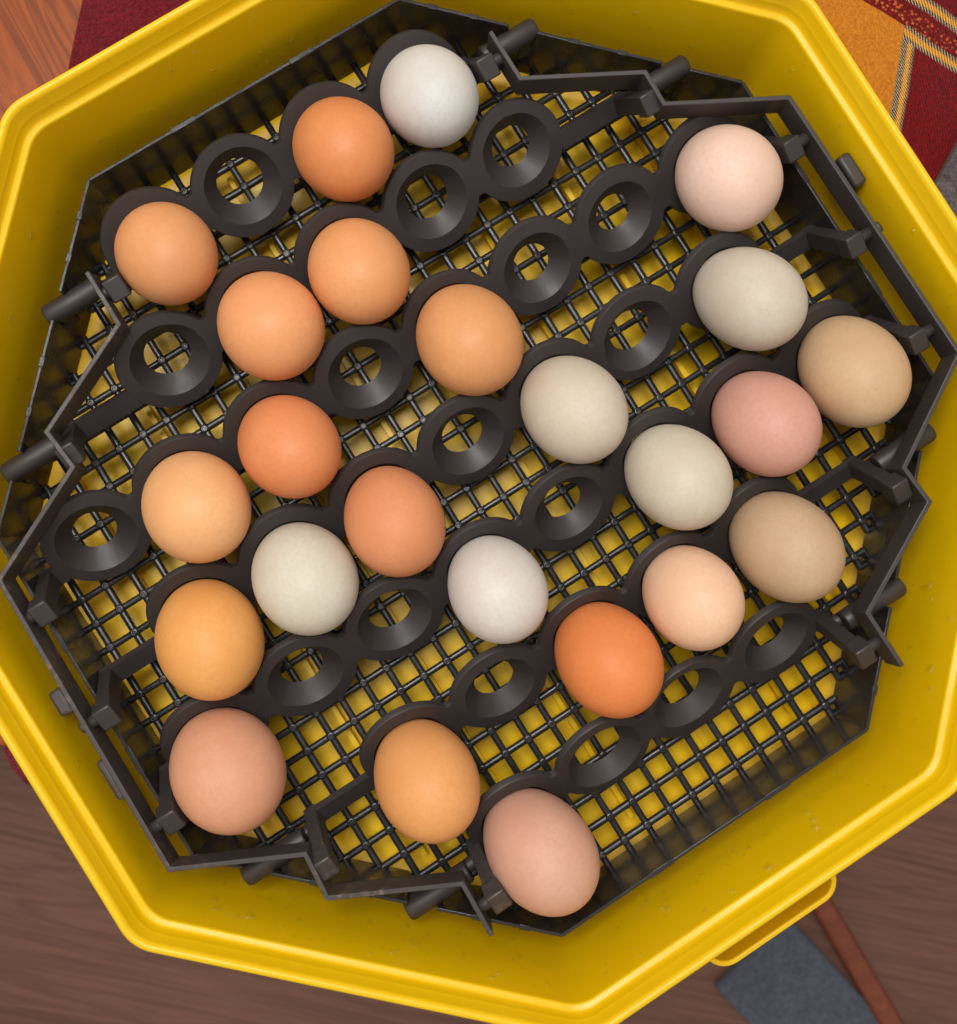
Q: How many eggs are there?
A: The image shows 24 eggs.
